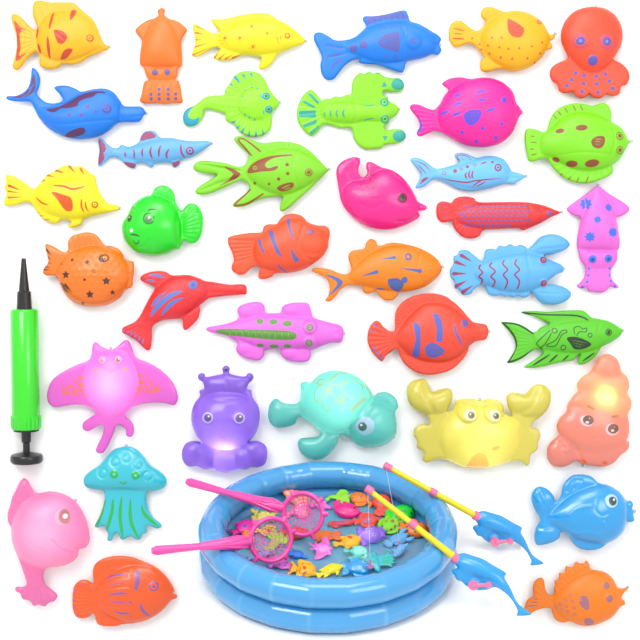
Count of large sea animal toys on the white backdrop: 37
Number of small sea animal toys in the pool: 32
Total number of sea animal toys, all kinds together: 69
